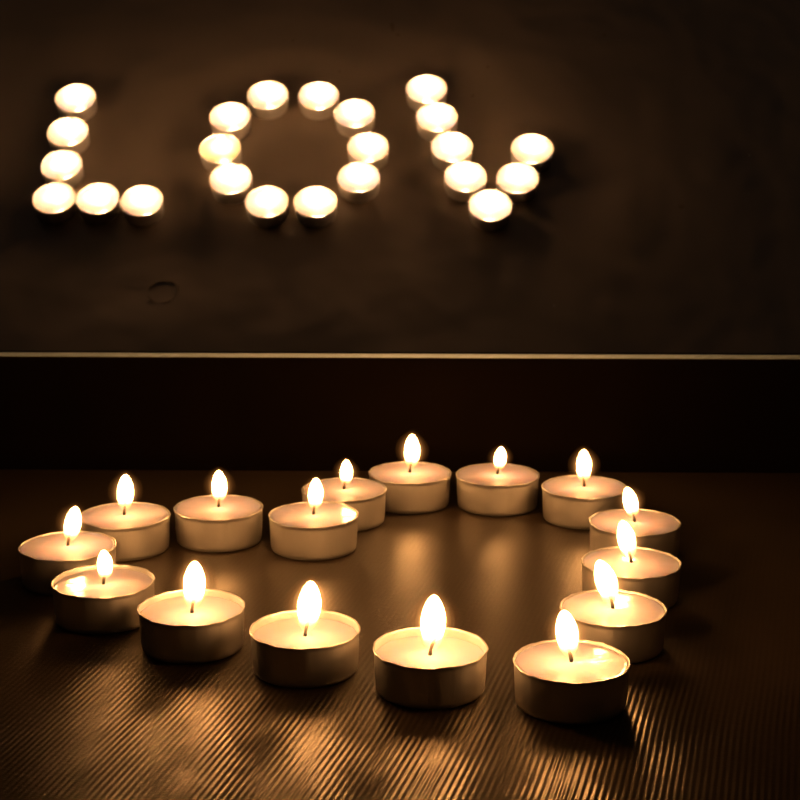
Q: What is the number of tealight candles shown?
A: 39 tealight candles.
